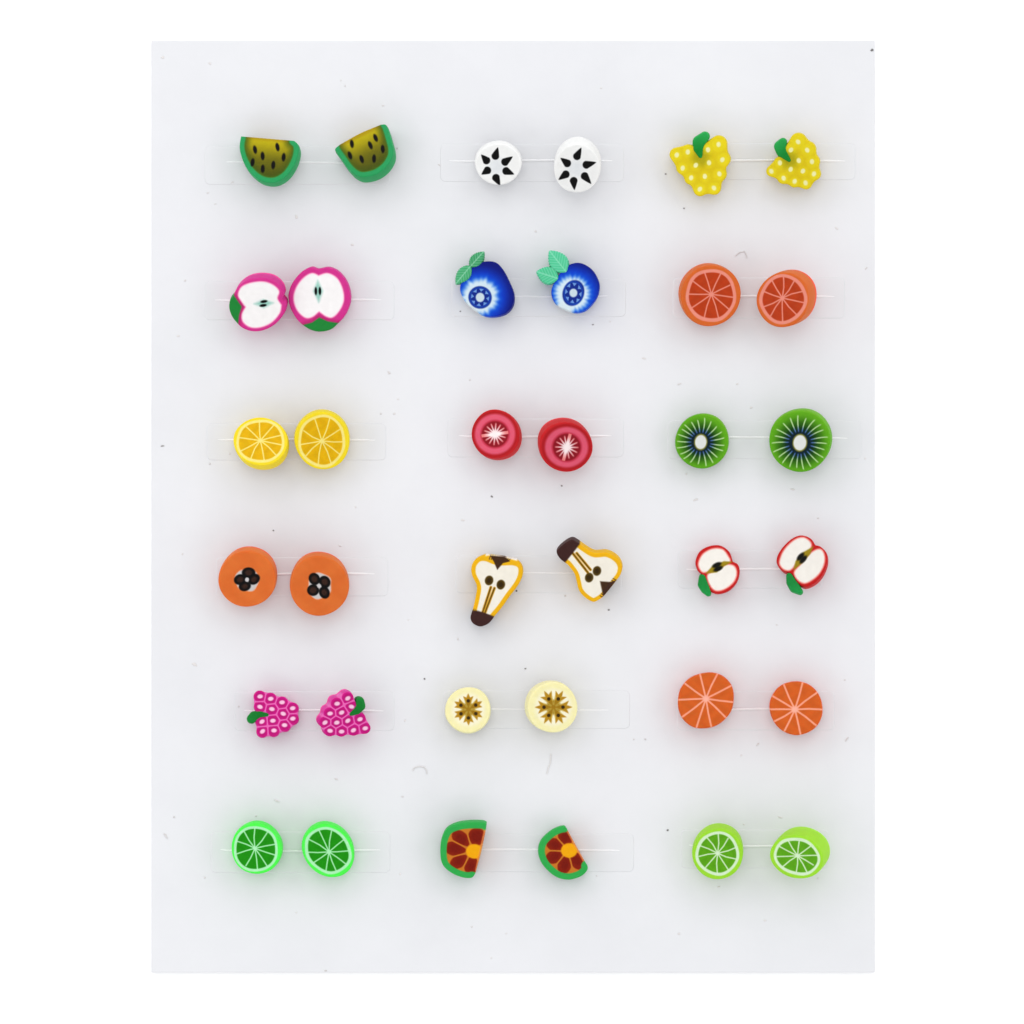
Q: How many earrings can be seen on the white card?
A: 36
